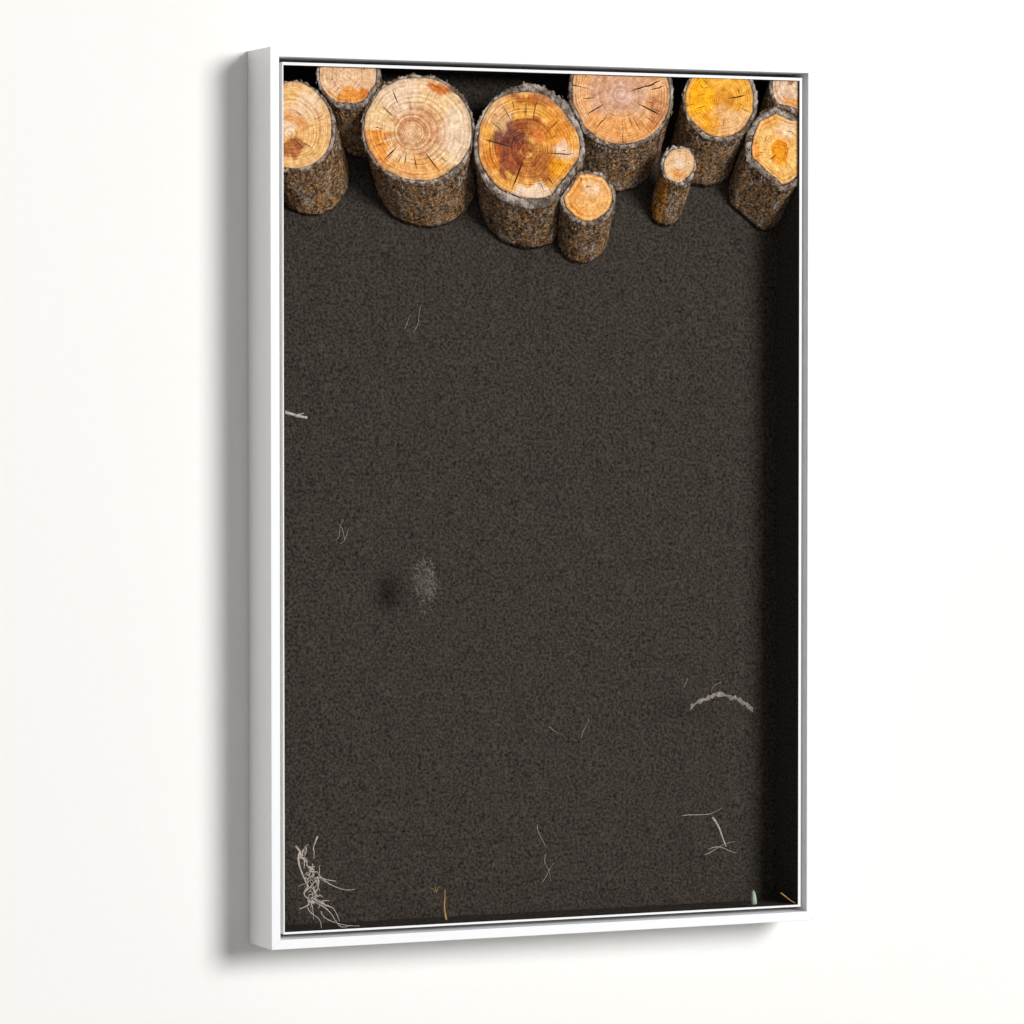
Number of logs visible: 10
